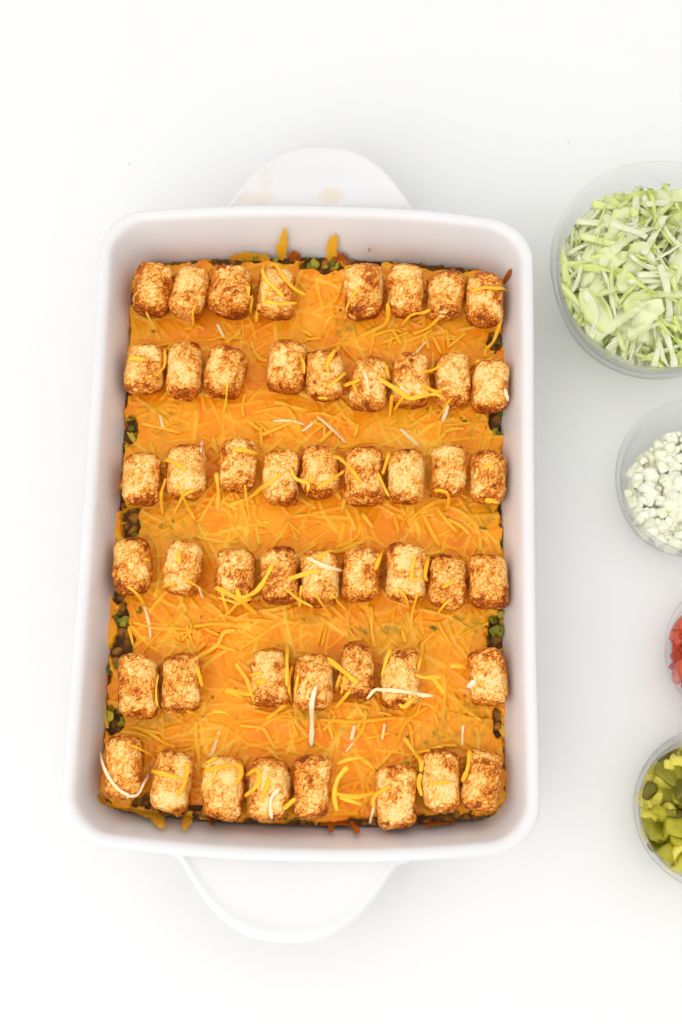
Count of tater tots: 50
